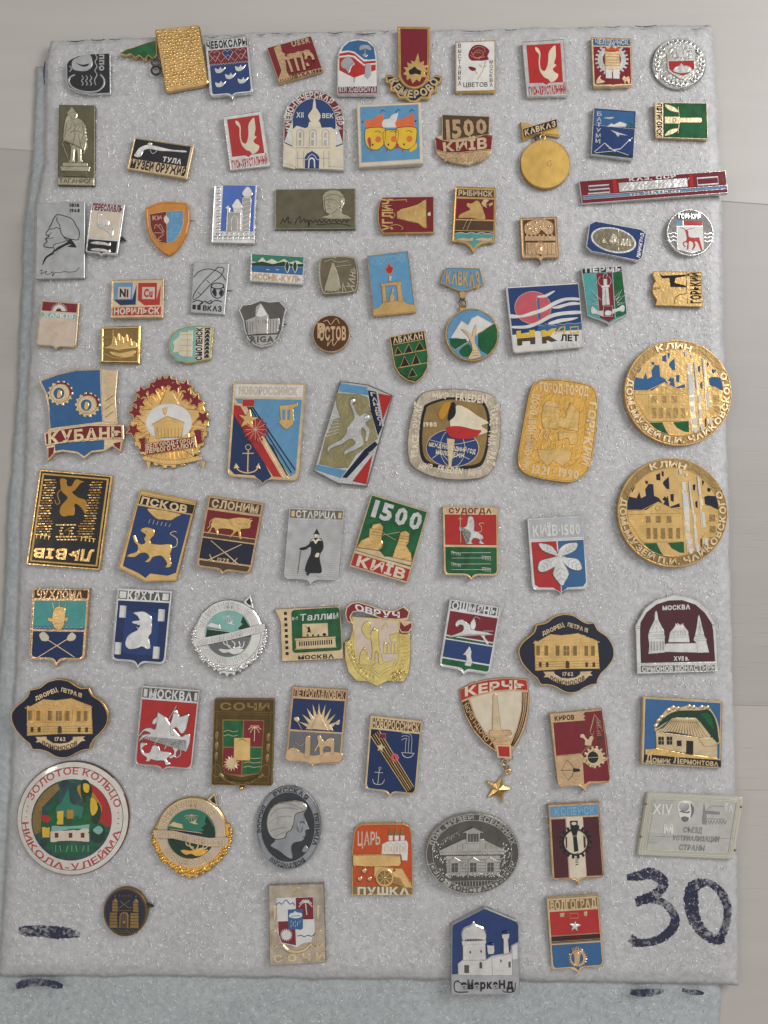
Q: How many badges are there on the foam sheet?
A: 87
